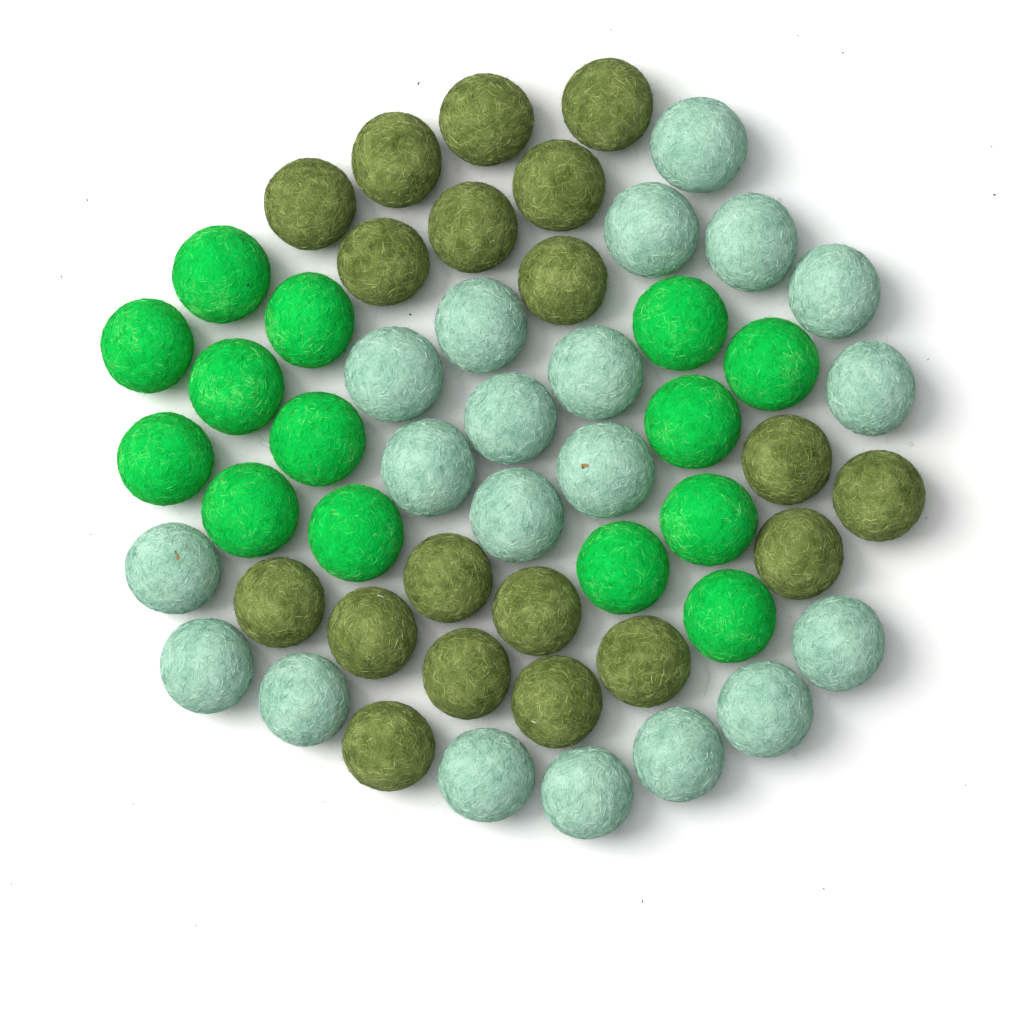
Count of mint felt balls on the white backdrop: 20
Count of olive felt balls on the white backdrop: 19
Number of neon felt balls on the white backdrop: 14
